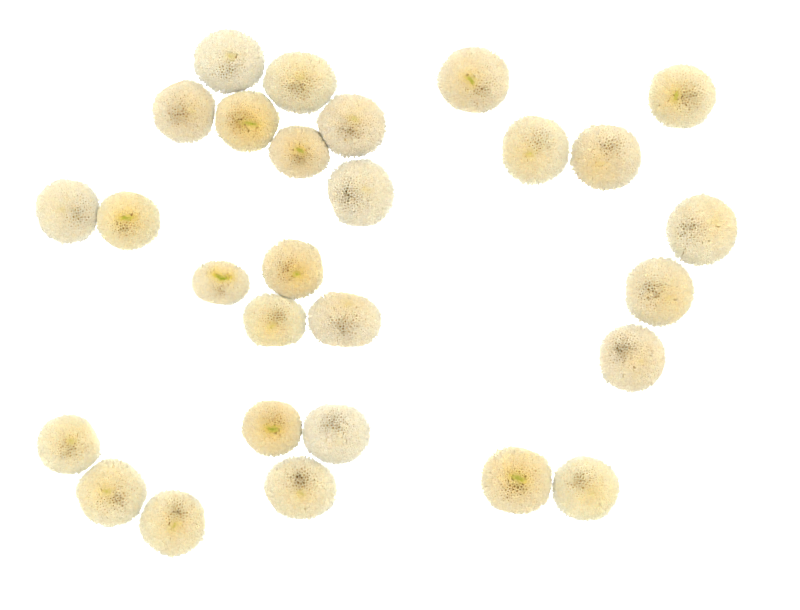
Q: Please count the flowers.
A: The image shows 28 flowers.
